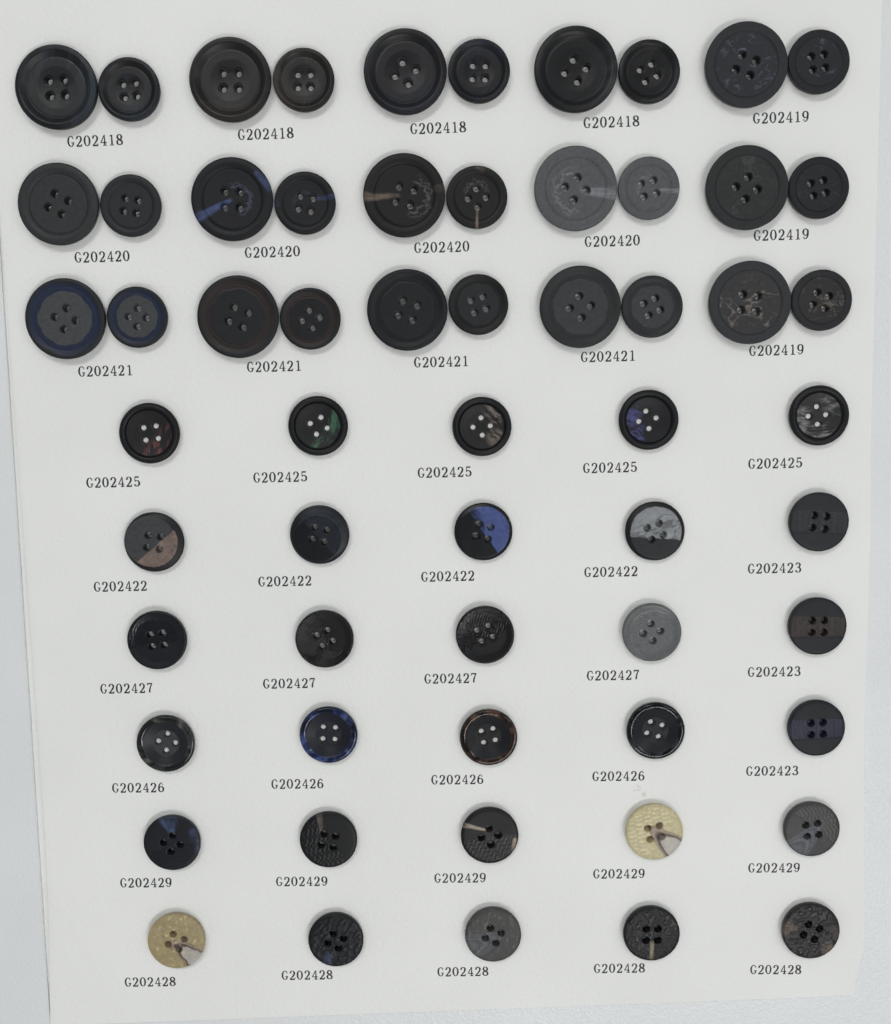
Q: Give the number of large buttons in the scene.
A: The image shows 15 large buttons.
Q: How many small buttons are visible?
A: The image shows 45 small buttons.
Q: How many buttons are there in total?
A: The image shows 60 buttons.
